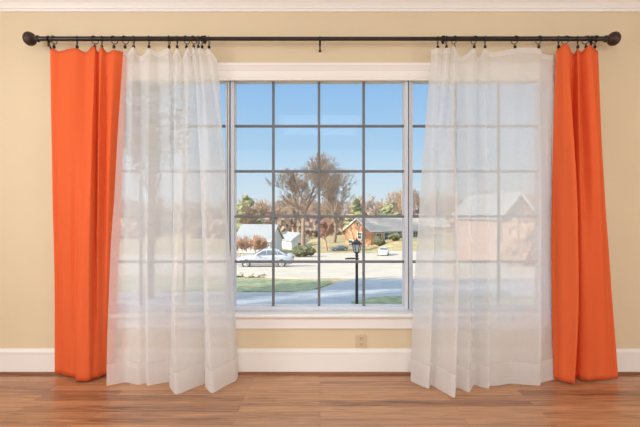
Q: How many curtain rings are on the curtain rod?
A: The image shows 27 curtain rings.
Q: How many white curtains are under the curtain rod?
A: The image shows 2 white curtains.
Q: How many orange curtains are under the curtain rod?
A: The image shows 2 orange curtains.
